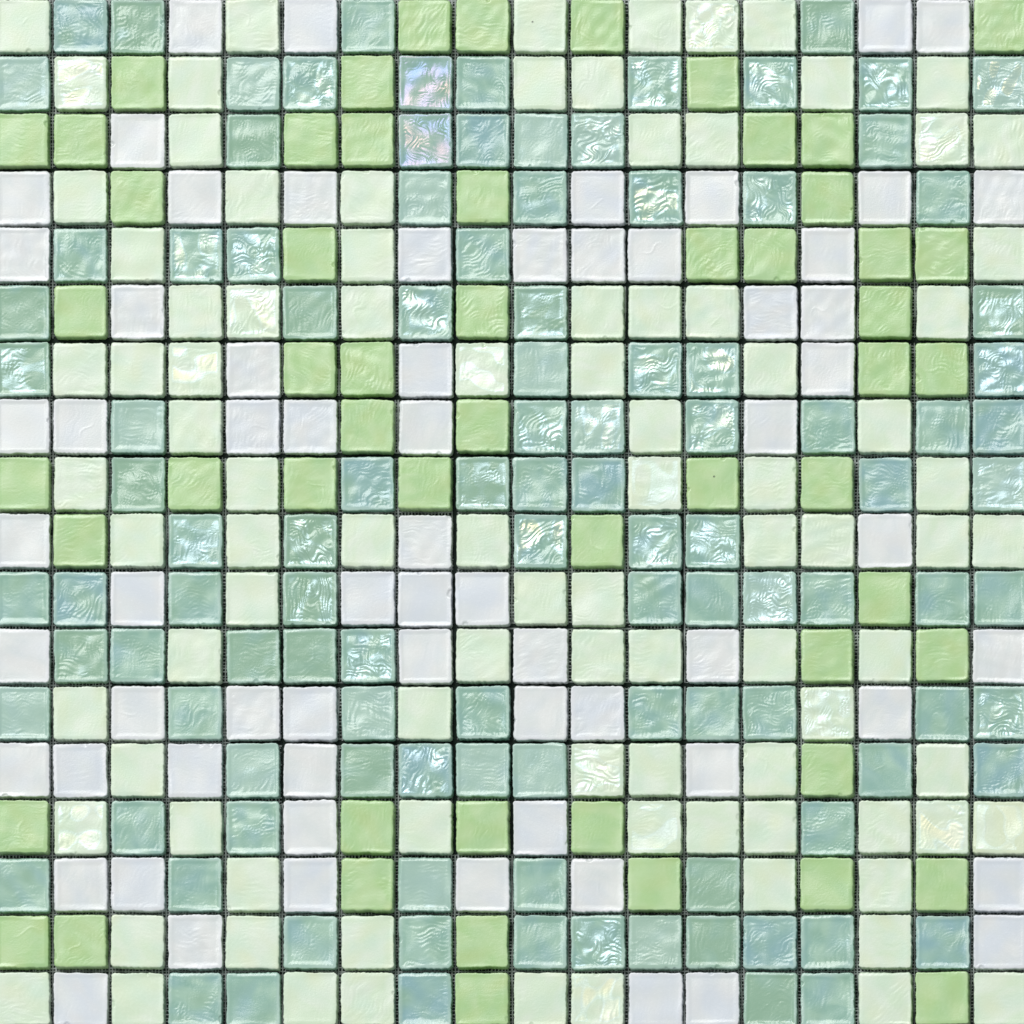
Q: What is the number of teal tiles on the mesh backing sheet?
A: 110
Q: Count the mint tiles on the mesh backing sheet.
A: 93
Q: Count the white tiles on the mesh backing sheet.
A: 66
